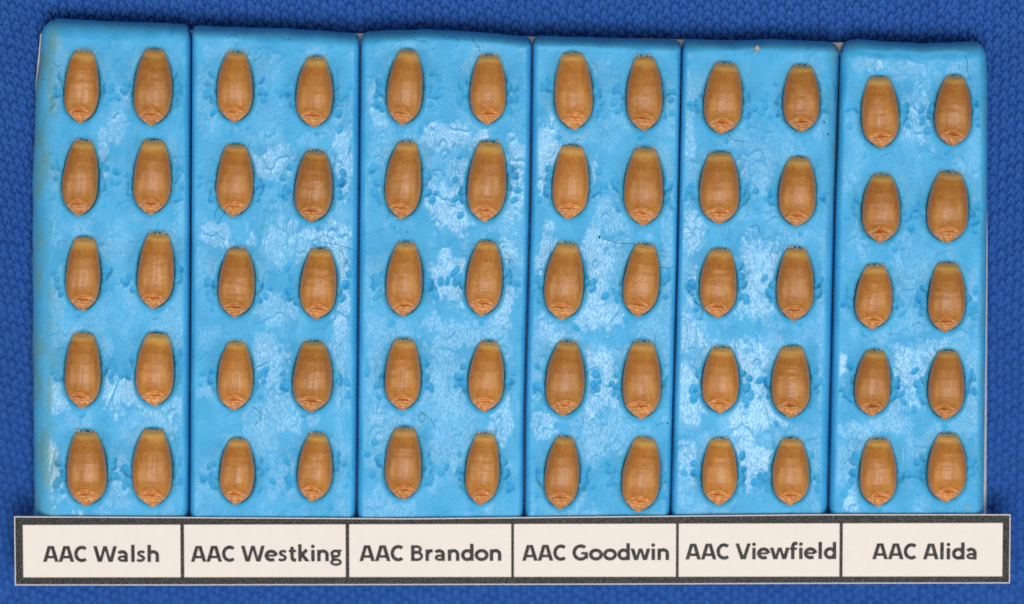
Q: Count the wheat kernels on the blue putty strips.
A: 60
